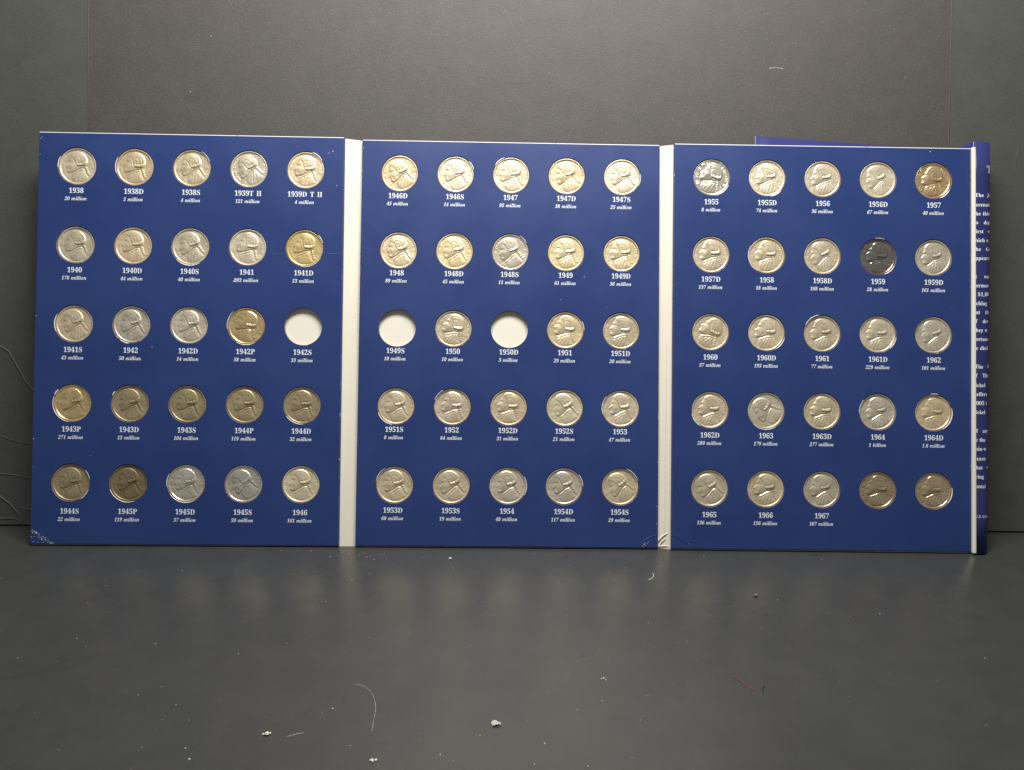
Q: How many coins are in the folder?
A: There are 72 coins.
